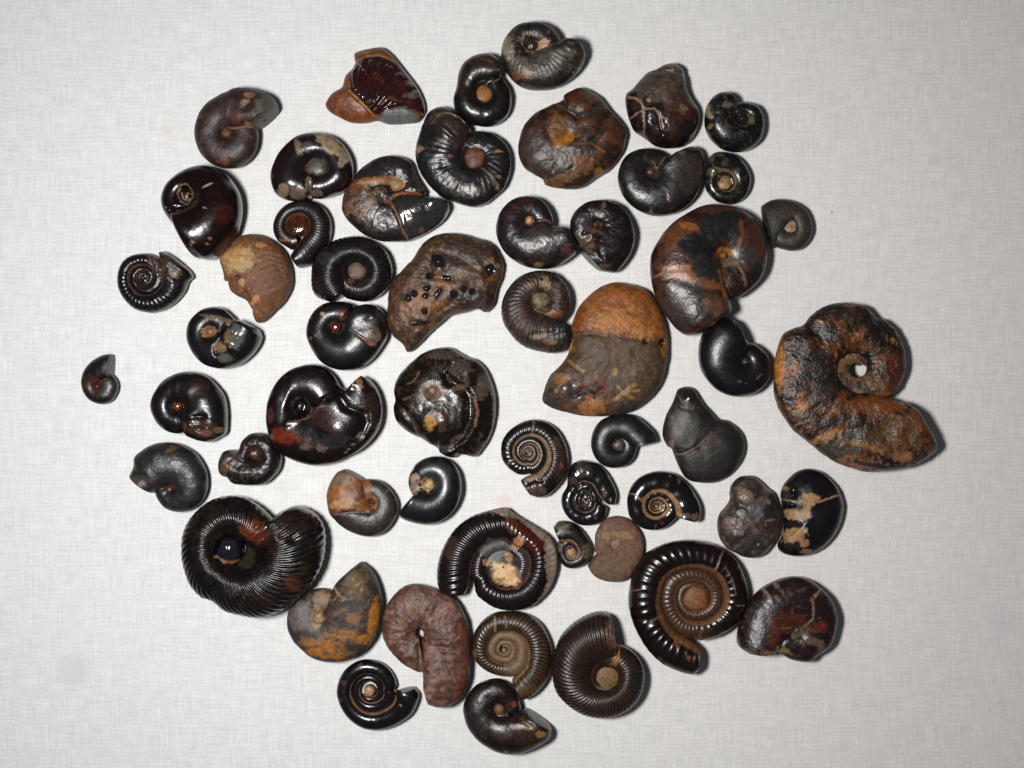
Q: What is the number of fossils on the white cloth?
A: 55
